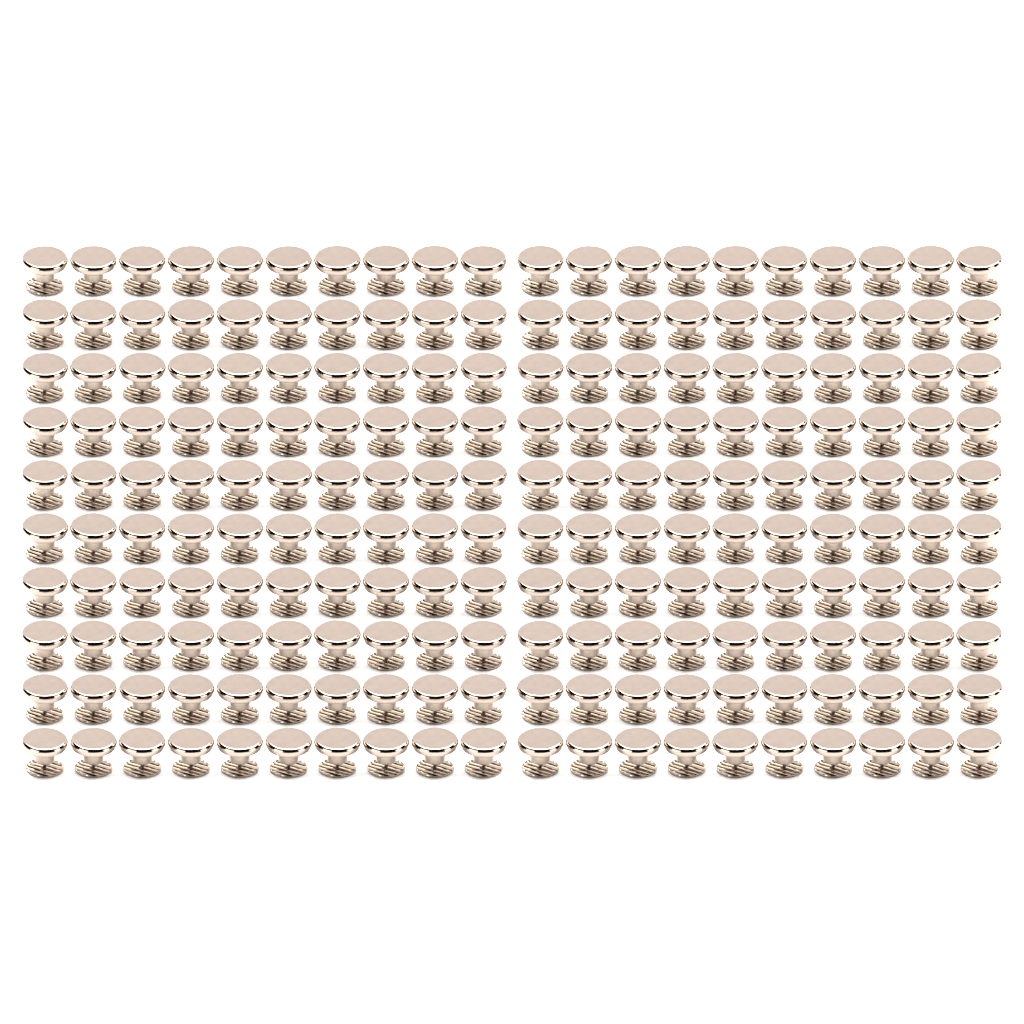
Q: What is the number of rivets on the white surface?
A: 200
